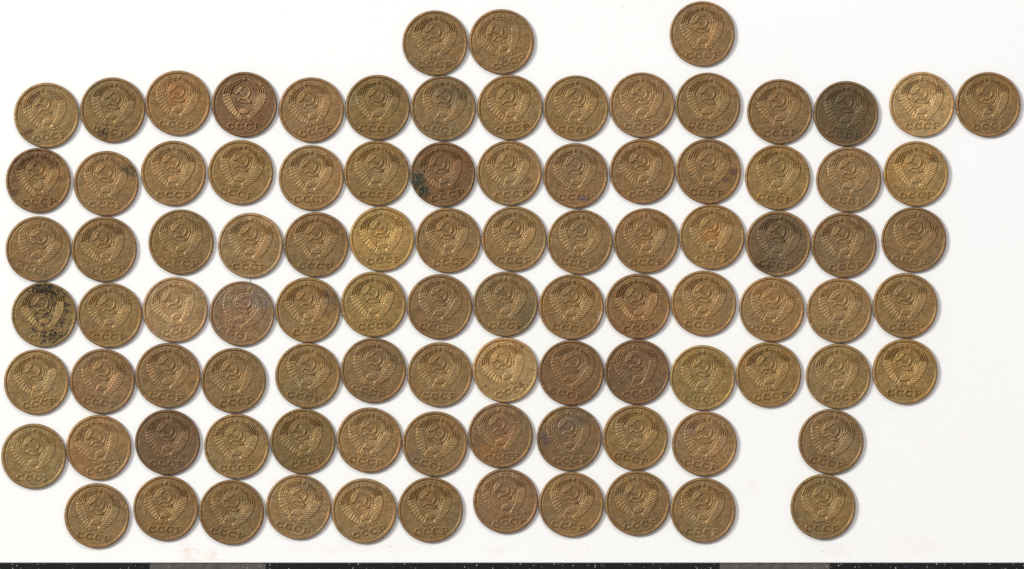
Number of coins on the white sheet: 97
